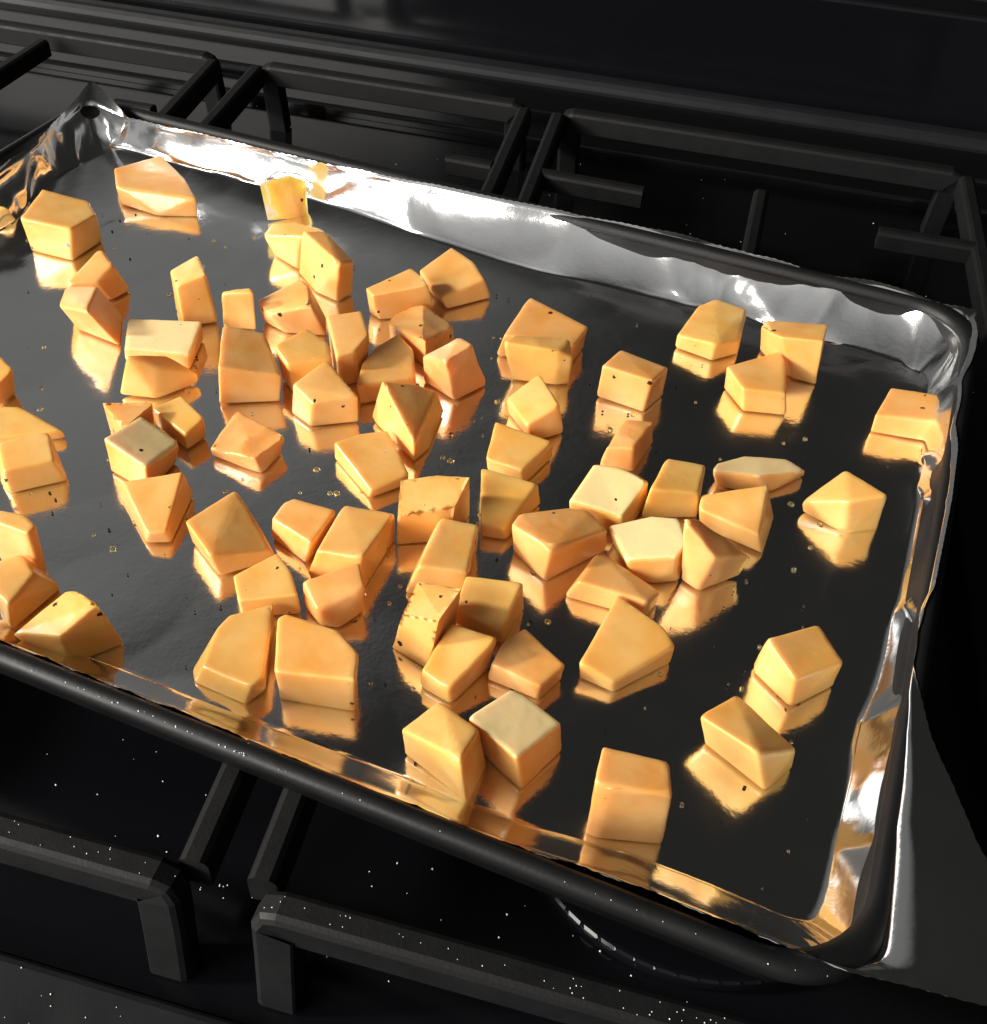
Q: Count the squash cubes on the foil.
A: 73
